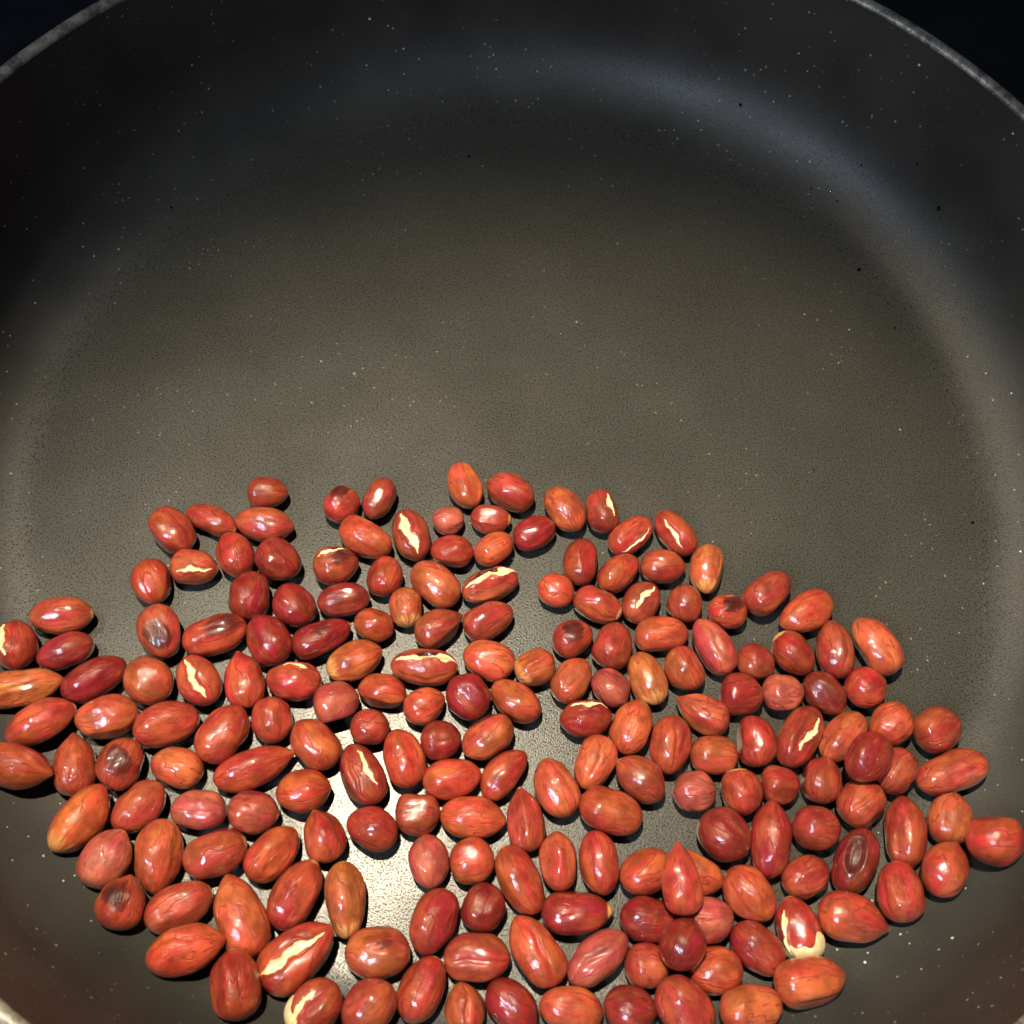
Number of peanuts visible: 189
